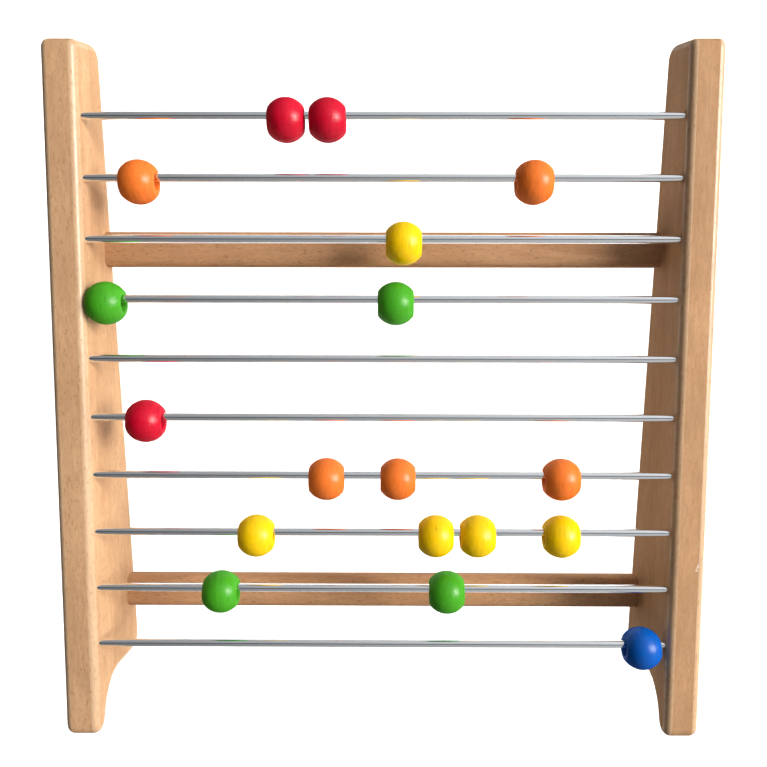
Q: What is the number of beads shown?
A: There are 18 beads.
